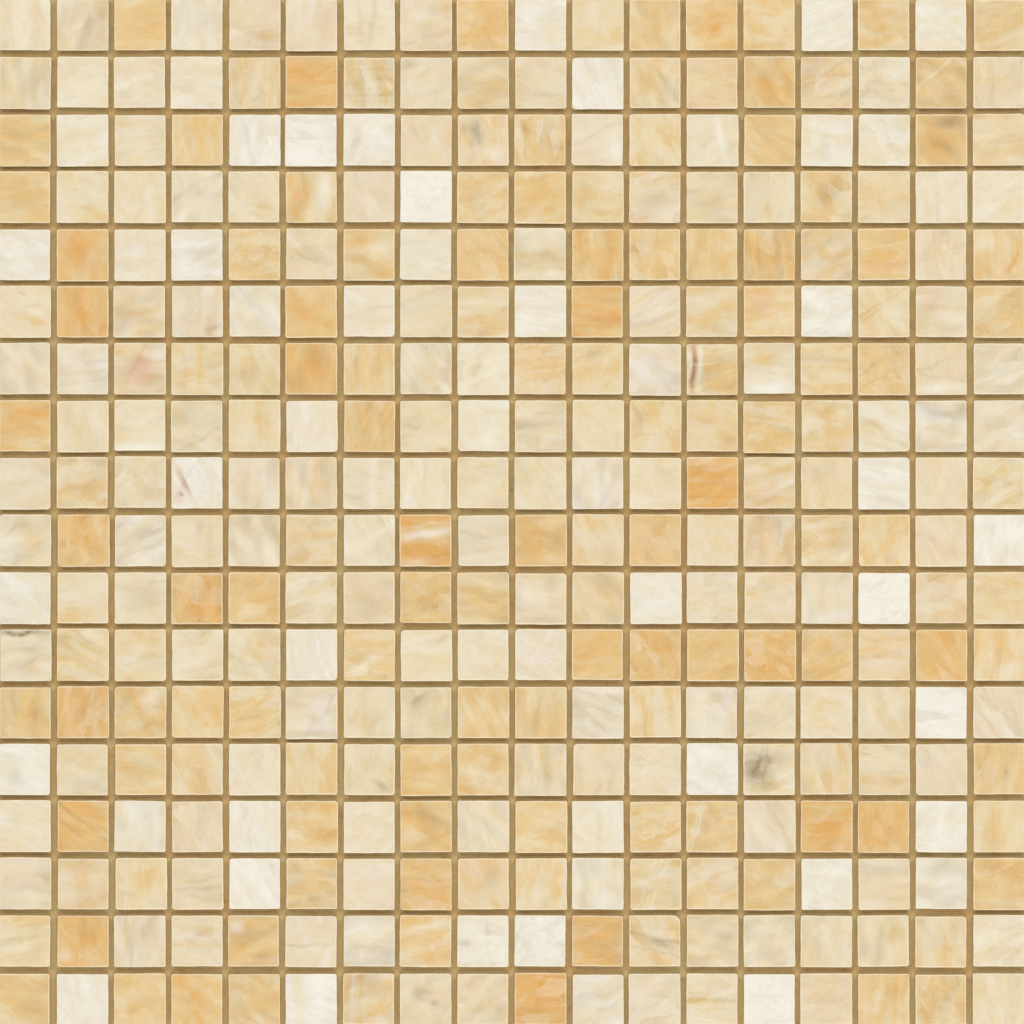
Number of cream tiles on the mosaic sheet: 200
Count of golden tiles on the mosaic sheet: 94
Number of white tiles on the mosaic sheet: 30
